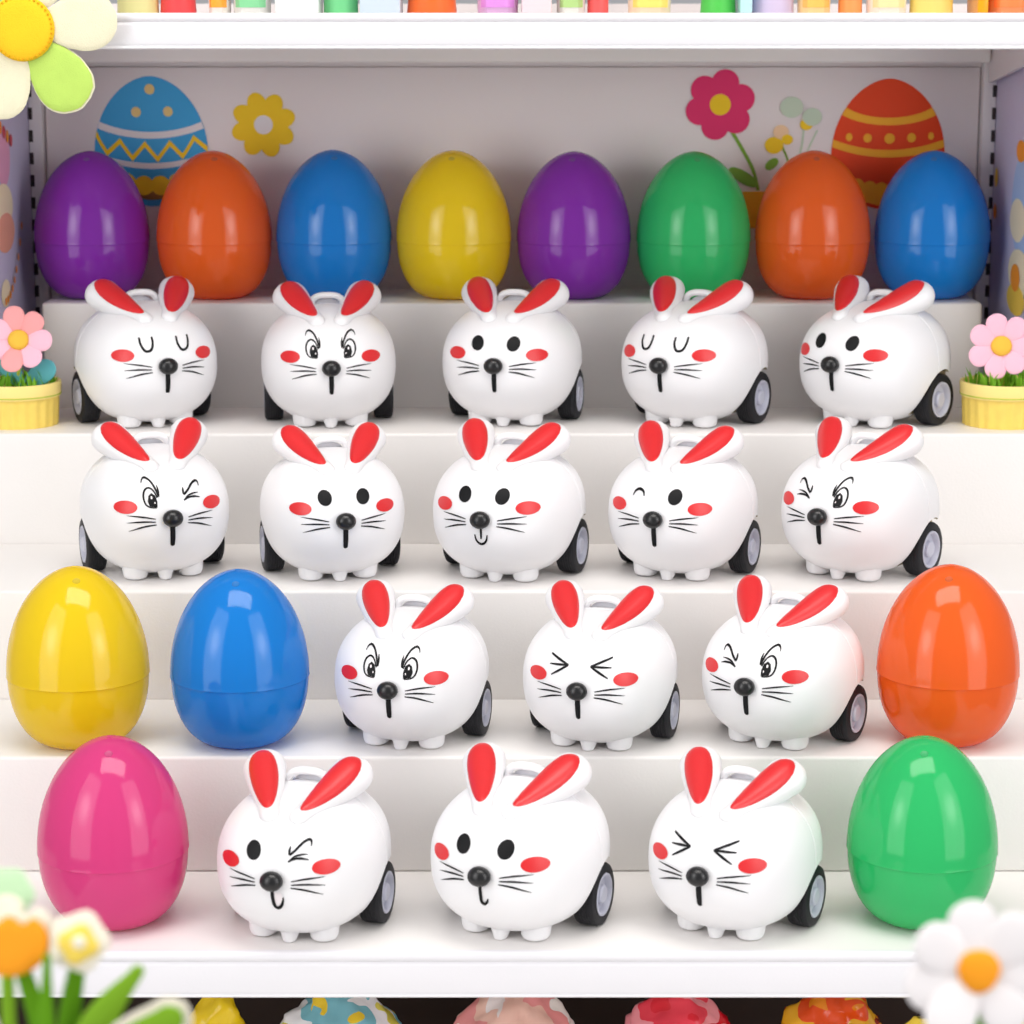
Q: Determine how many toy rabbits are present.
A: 16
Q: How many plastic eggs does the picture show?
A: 13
